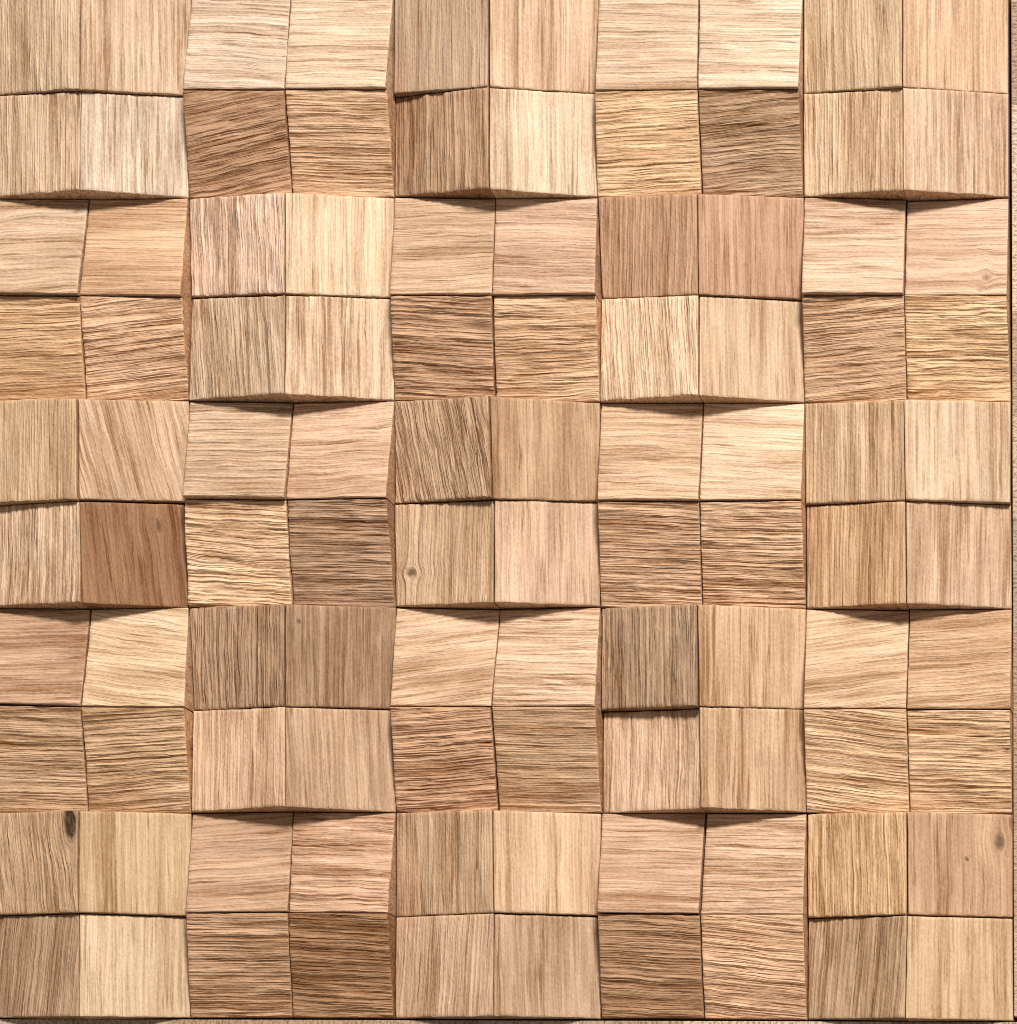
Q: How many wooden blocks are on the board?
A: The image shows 100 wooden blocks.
